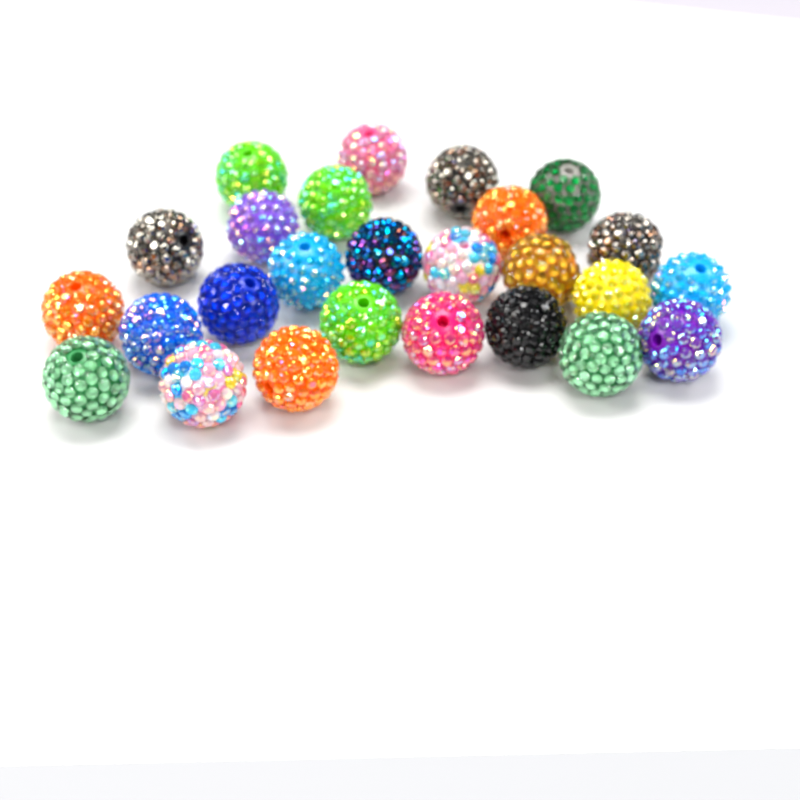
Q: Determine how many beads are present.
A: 26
